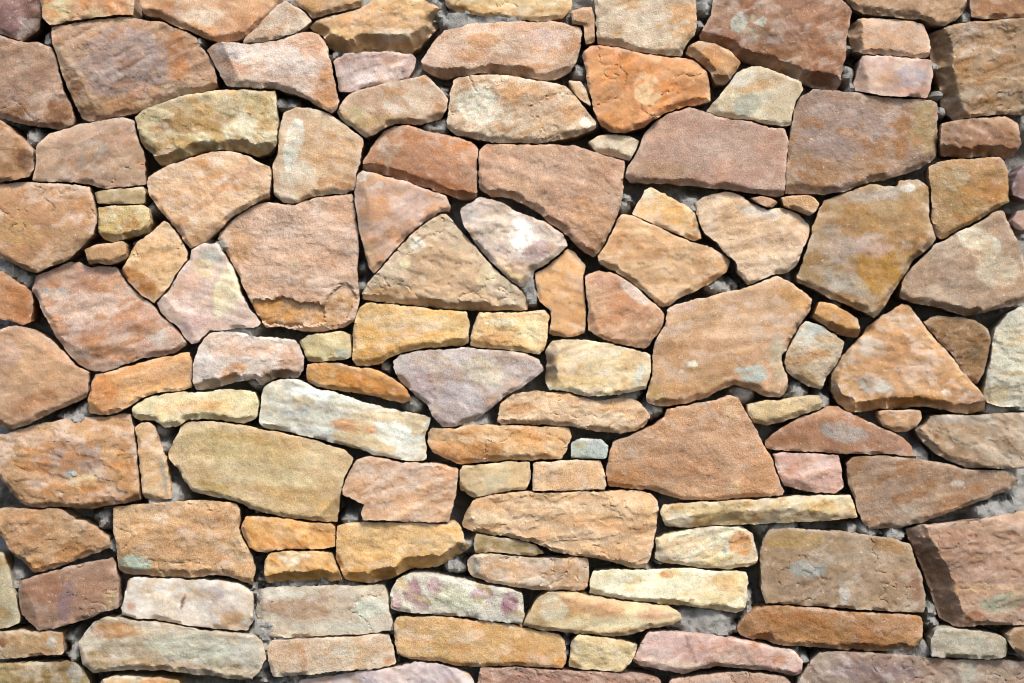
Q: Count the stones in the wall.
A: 128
